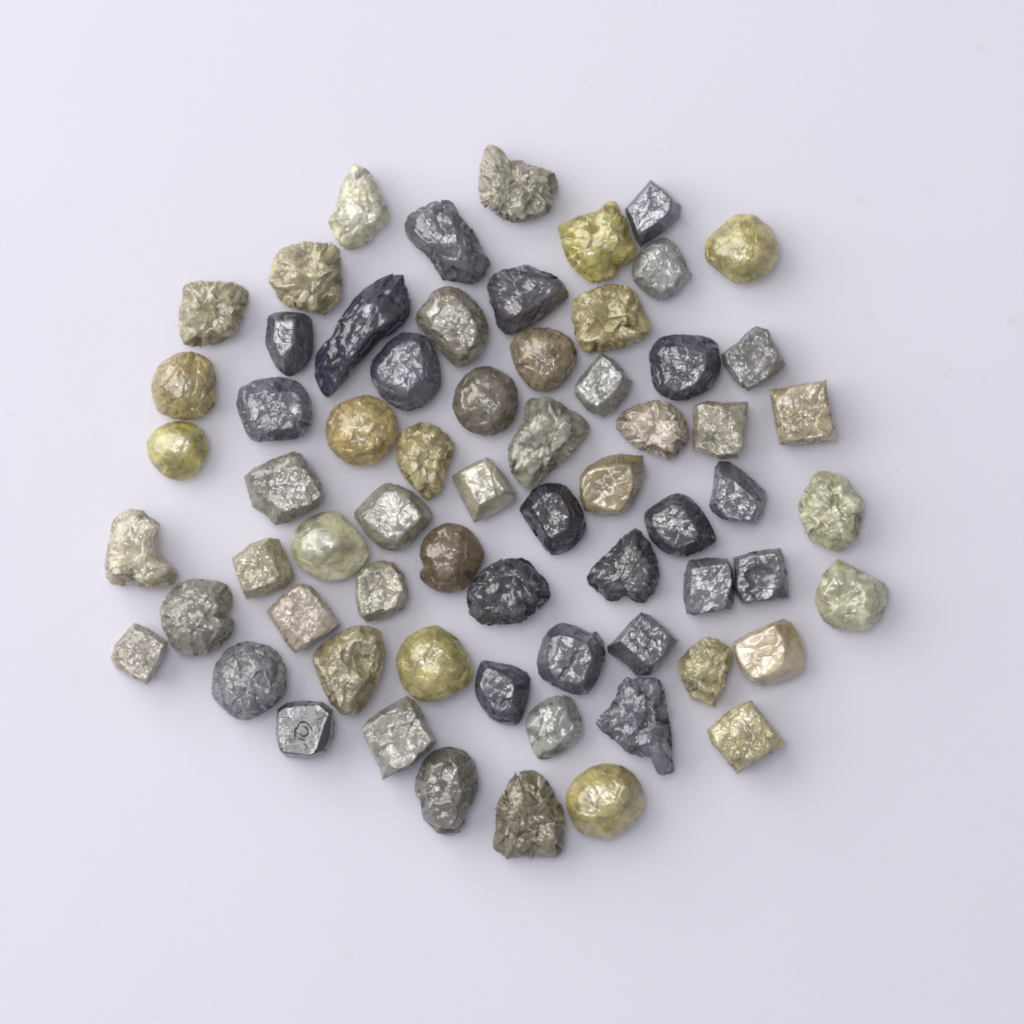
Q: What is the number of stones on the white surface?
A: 66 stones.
